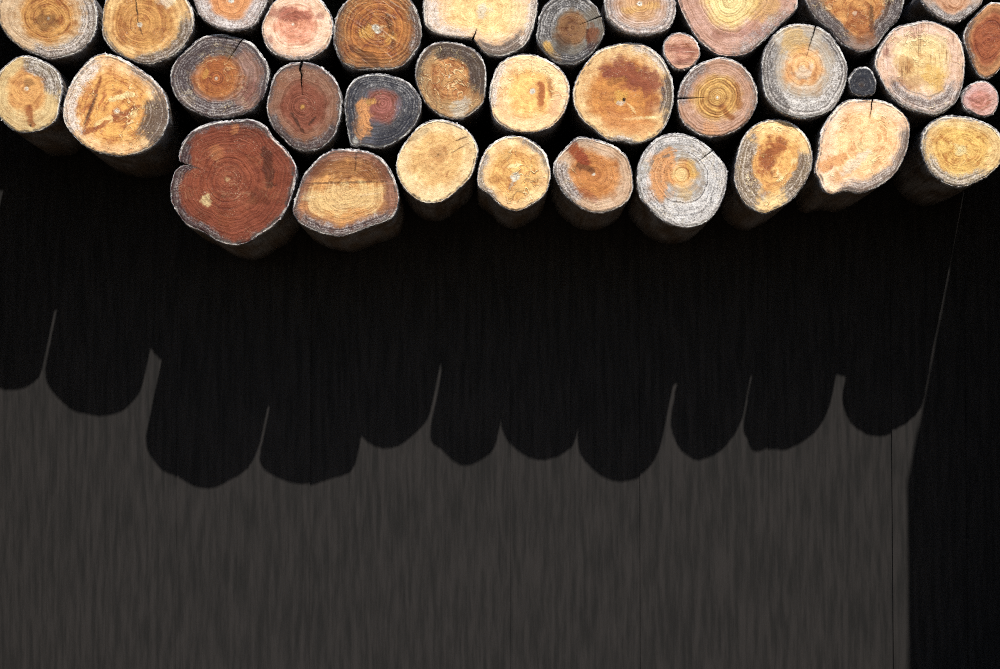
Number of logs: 35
